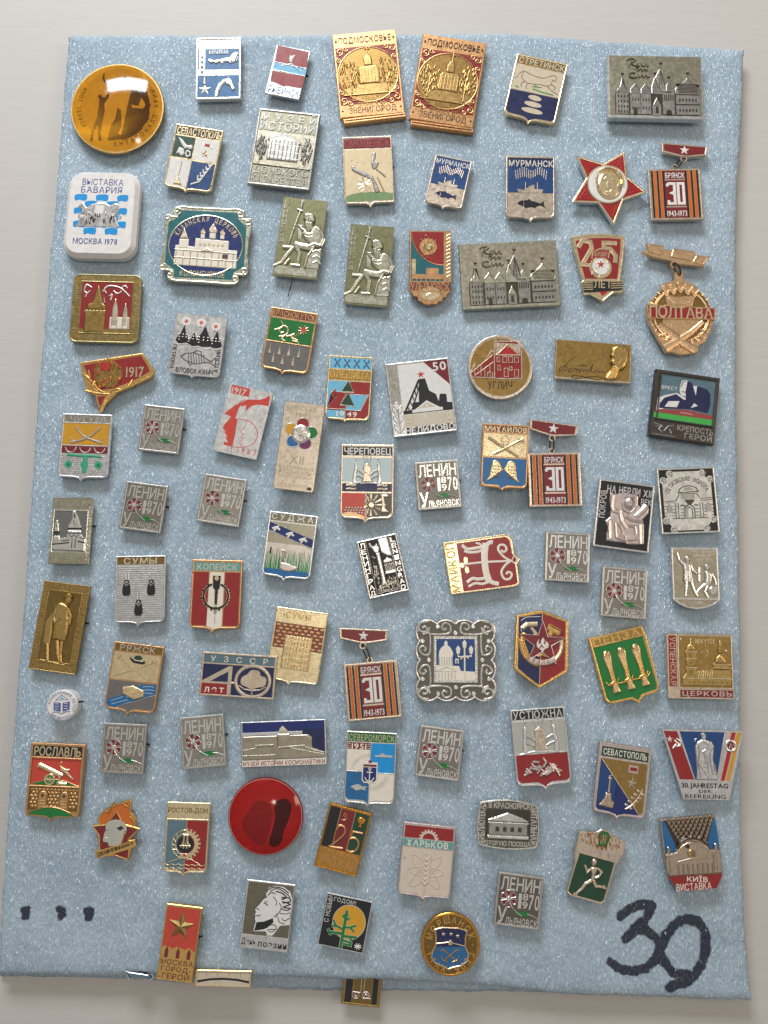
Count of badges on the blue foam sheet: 87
